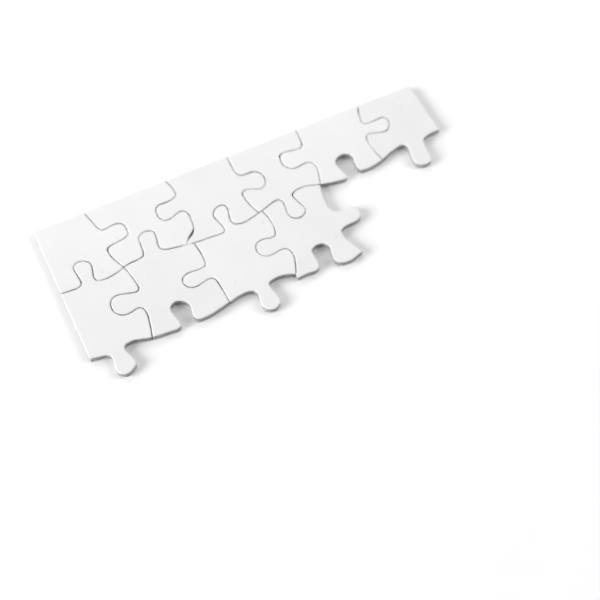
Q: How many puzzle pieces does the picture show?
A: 10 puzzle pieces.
